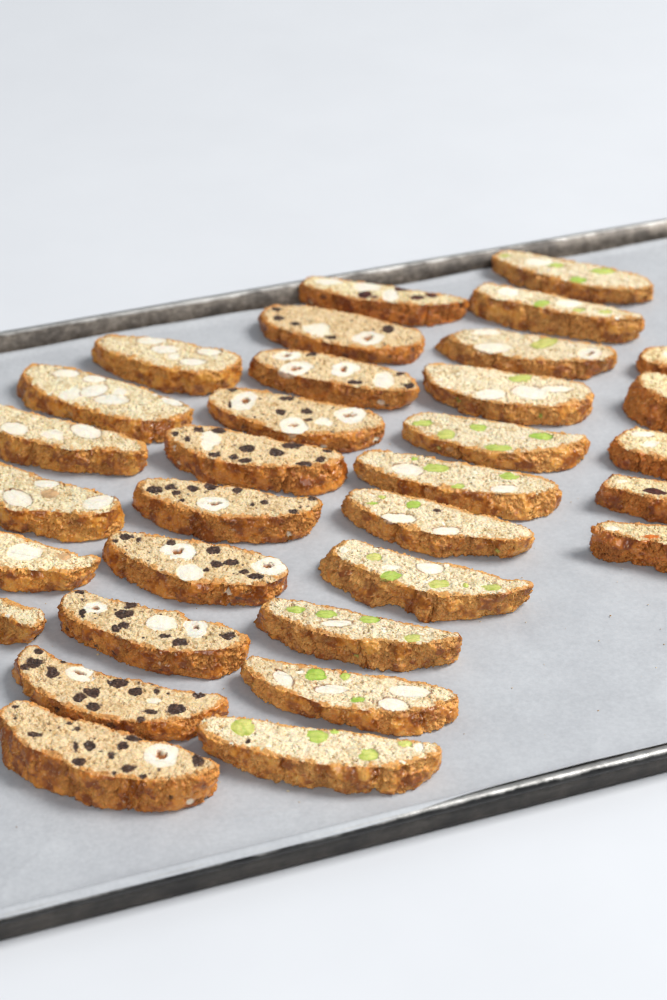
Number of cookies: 32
